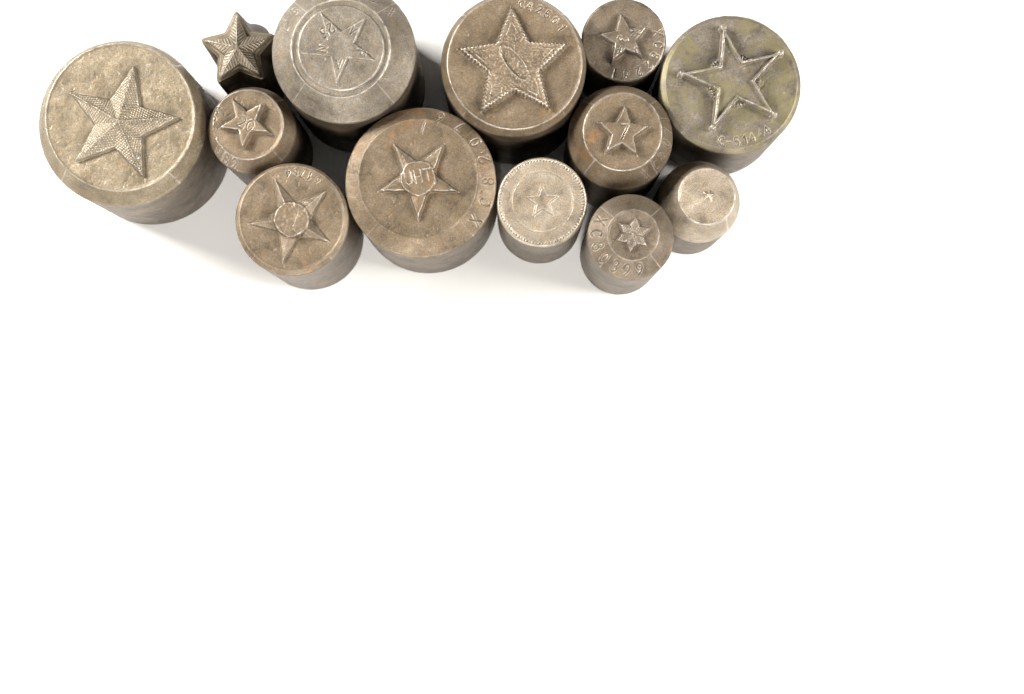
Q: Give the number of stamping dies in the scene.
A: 13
